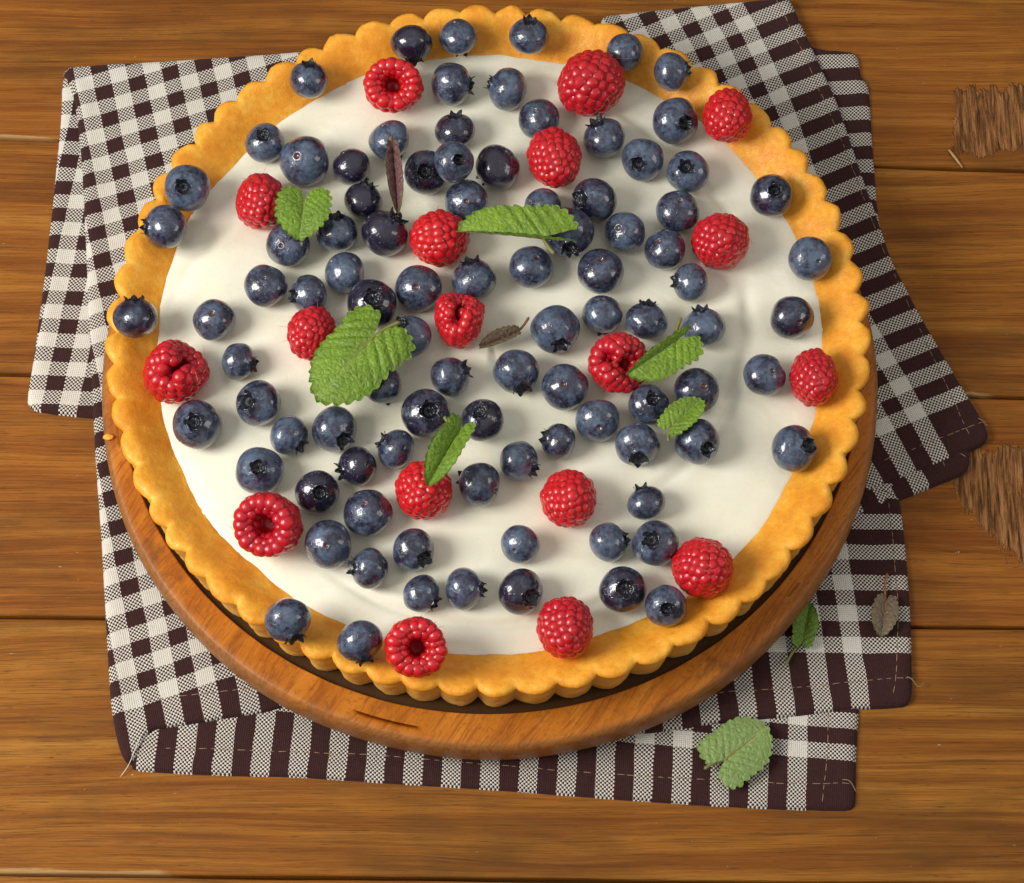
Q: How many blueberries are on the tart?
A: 93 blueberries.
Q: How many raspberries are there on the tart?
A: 18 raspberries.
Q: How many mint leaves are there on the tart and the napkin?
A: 11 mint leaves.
